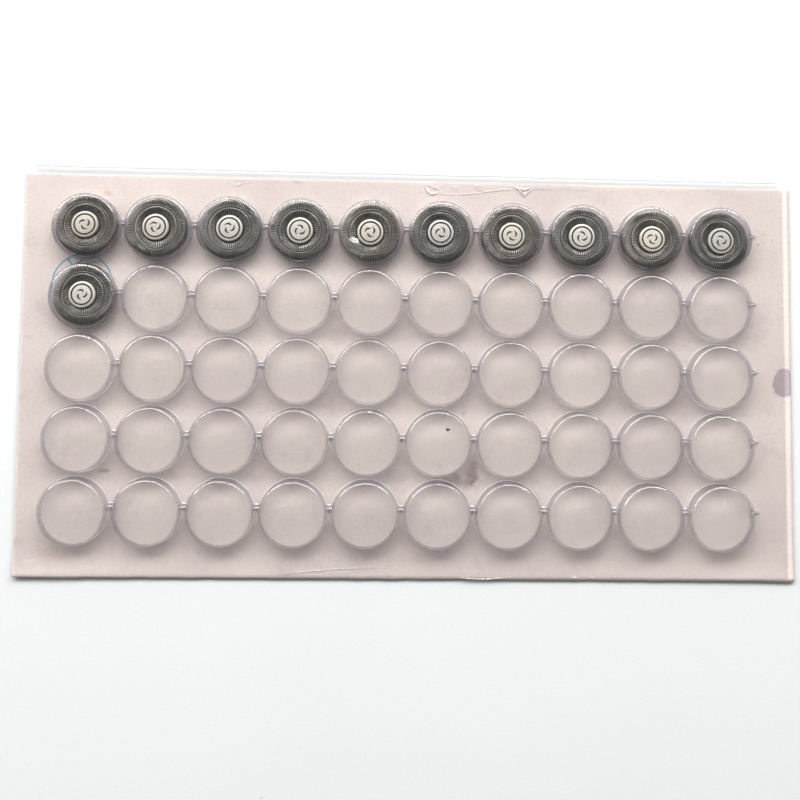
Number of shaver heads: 11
